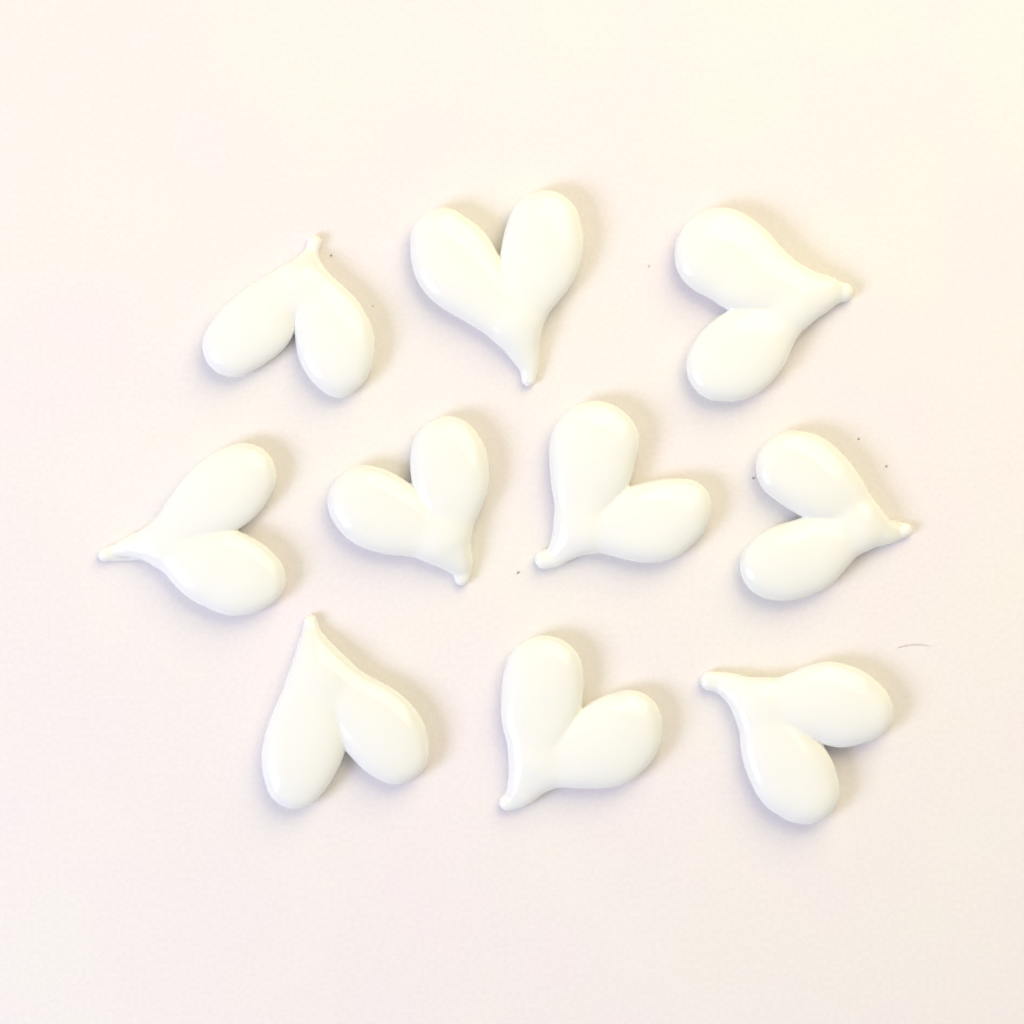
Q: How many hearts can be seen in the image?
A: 10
